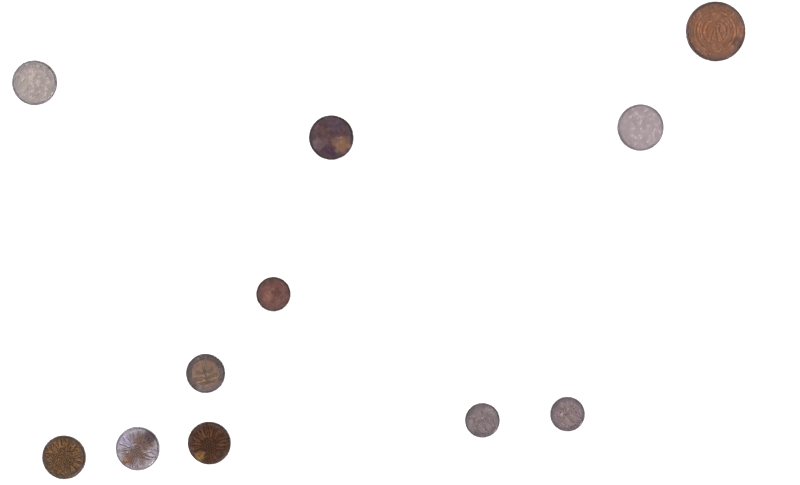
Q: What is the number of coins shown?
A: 11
